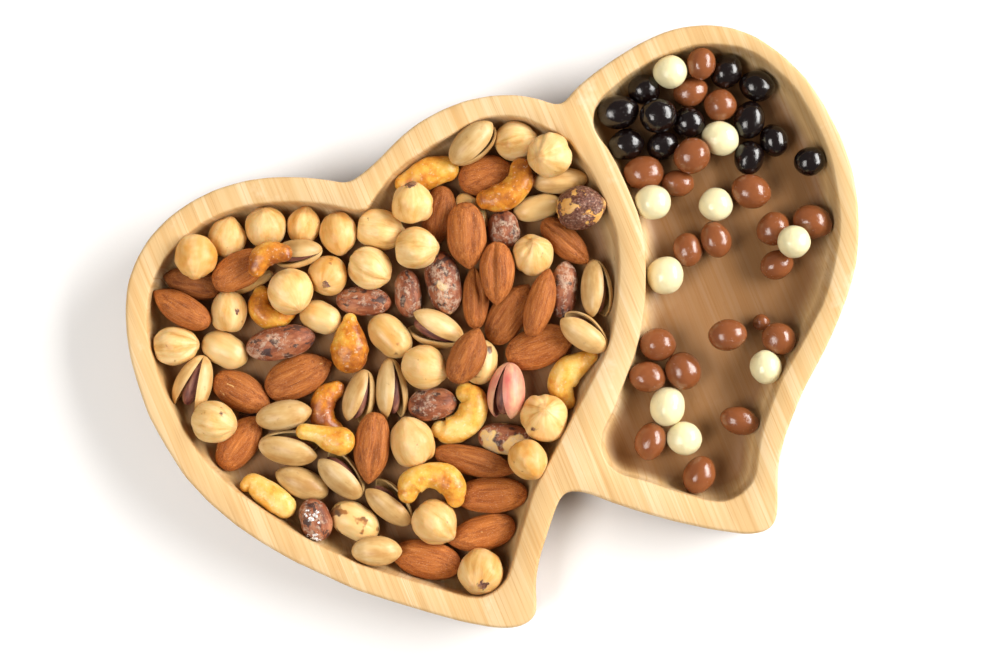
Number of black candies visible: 12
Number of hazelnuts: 24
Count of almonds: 21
